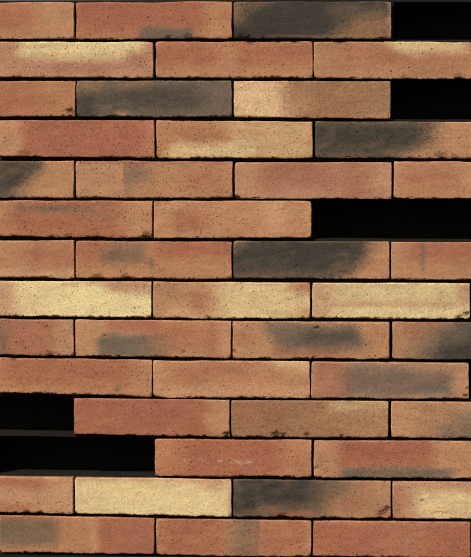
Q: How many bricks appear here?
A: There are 44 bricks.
